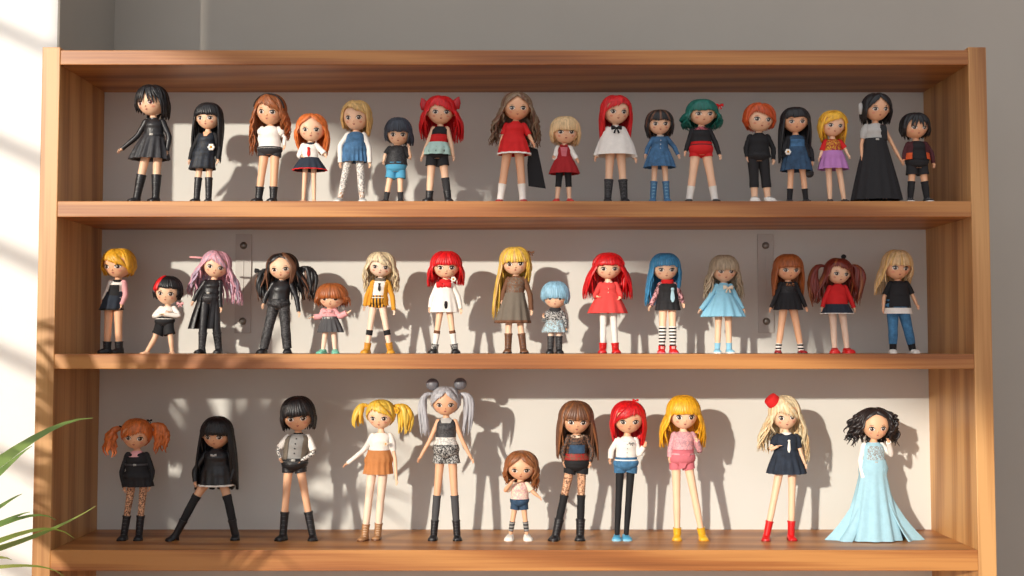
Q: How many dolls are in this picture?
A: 43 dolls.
